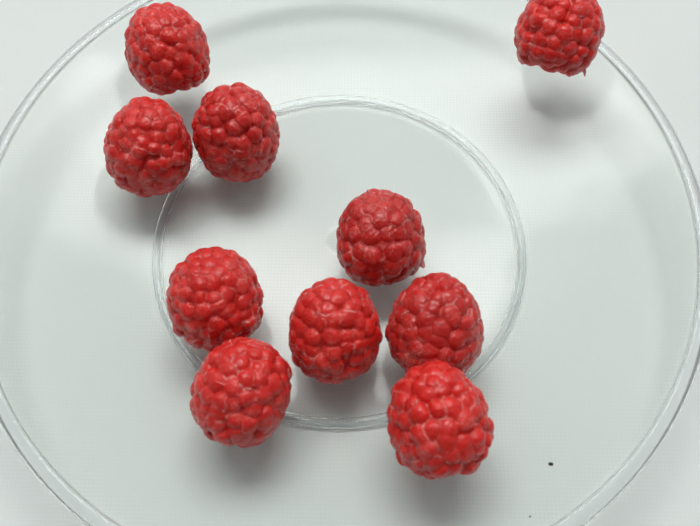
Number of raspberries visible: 10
